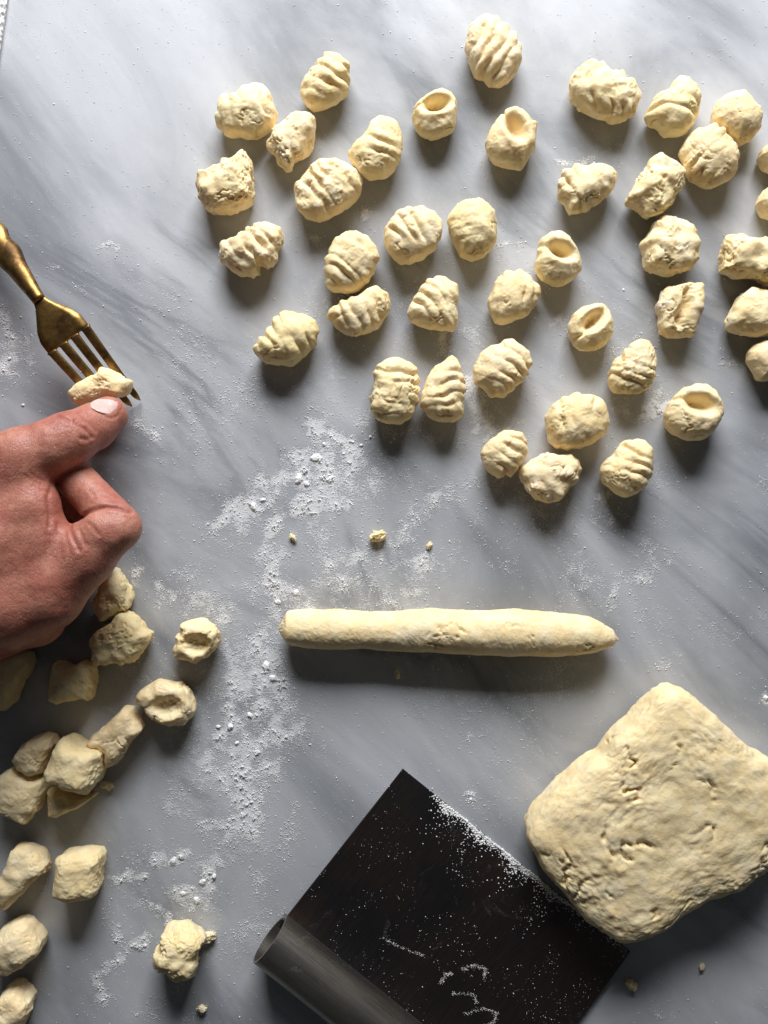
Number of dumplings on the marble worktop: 58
